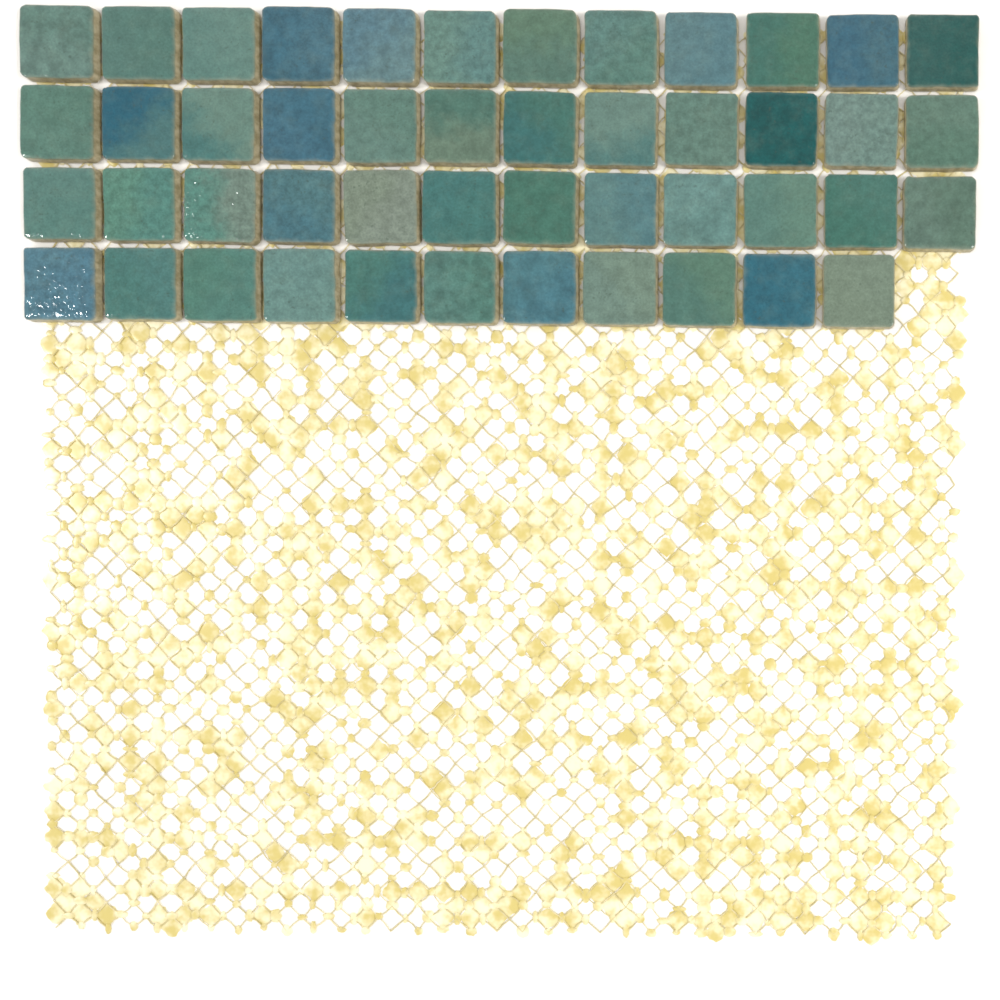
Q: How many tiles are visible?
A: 47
